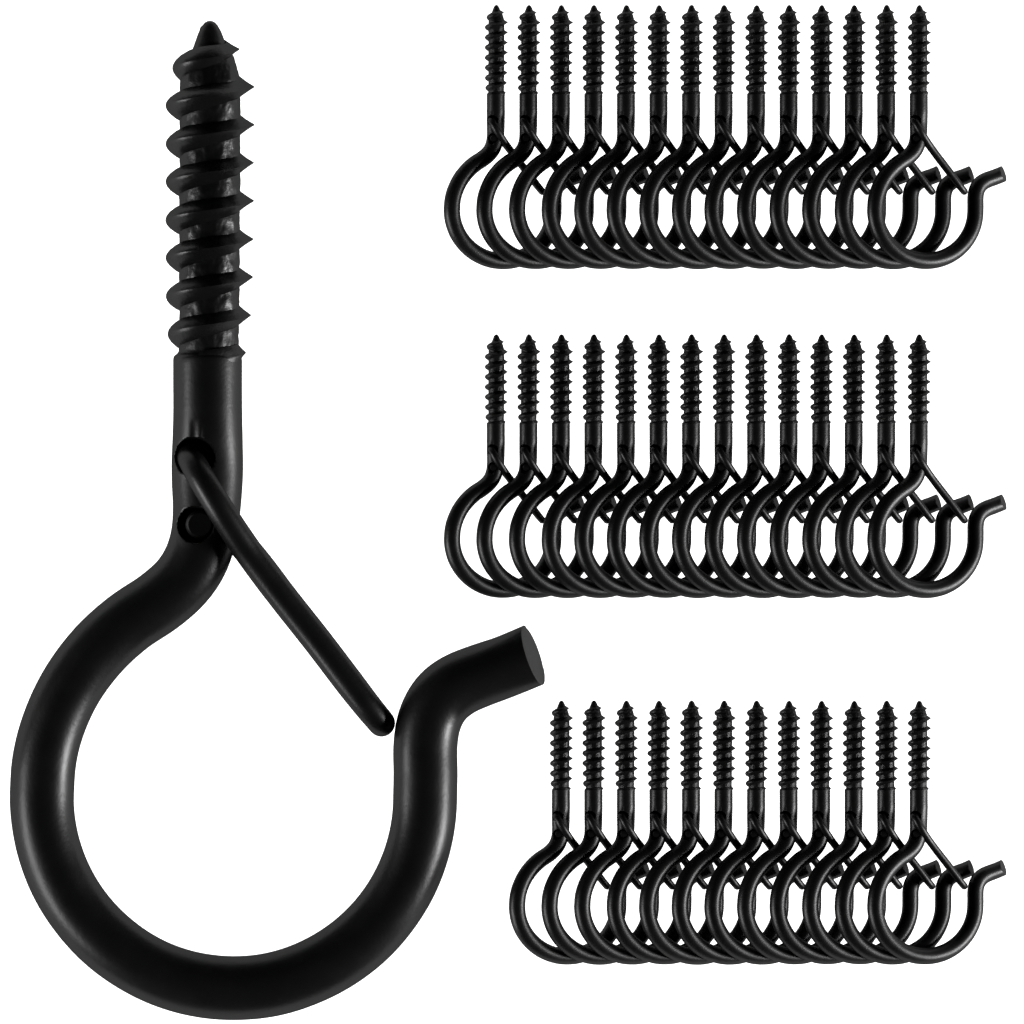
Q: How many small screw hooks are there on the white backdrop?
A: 40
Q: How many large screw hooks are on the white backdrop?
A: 1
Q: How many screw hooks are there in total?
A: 41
